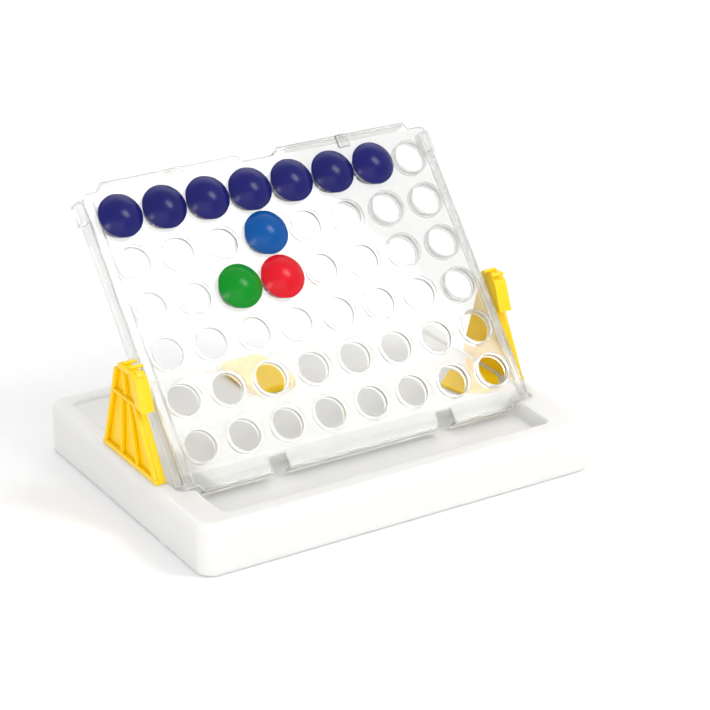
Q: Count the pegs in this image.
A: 10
